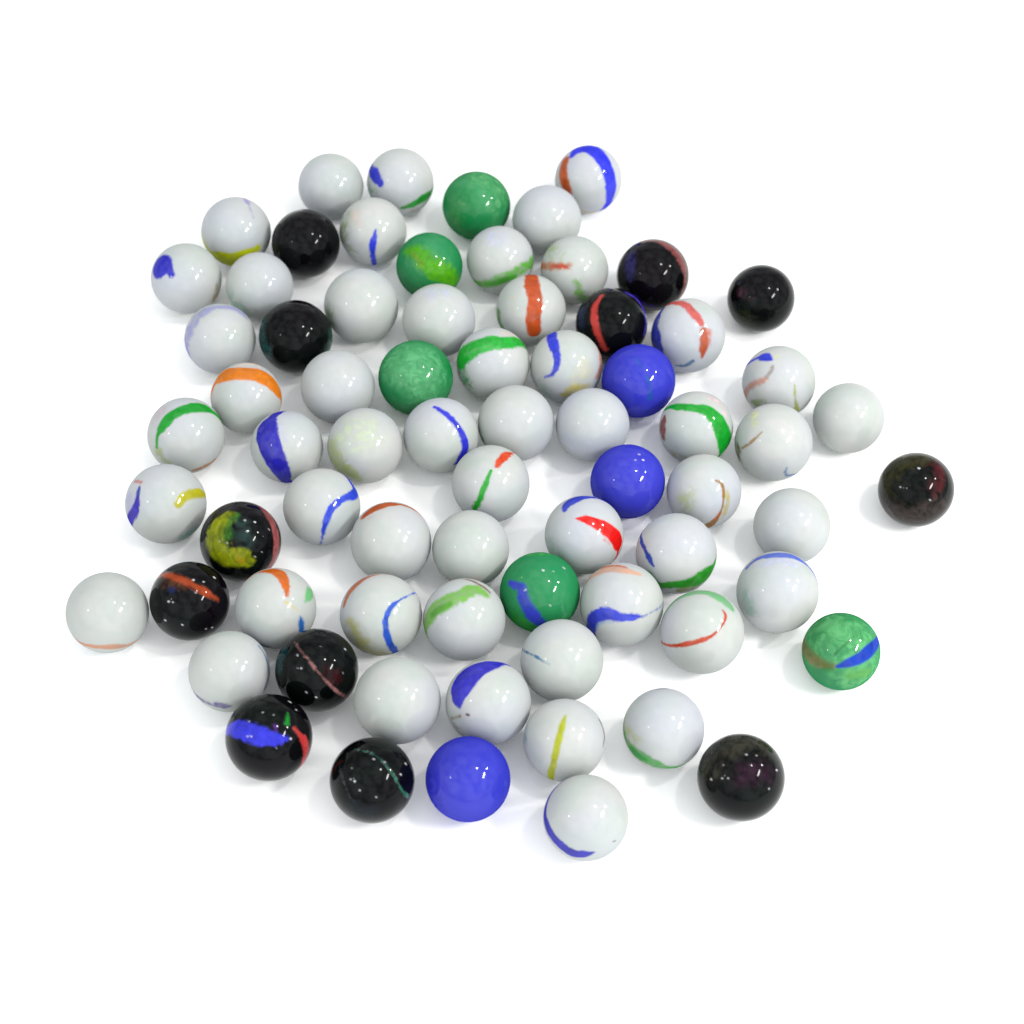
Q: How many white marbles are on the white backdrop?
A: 52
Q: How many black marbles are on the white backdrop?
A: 12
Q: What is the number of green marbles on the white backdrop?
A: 5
